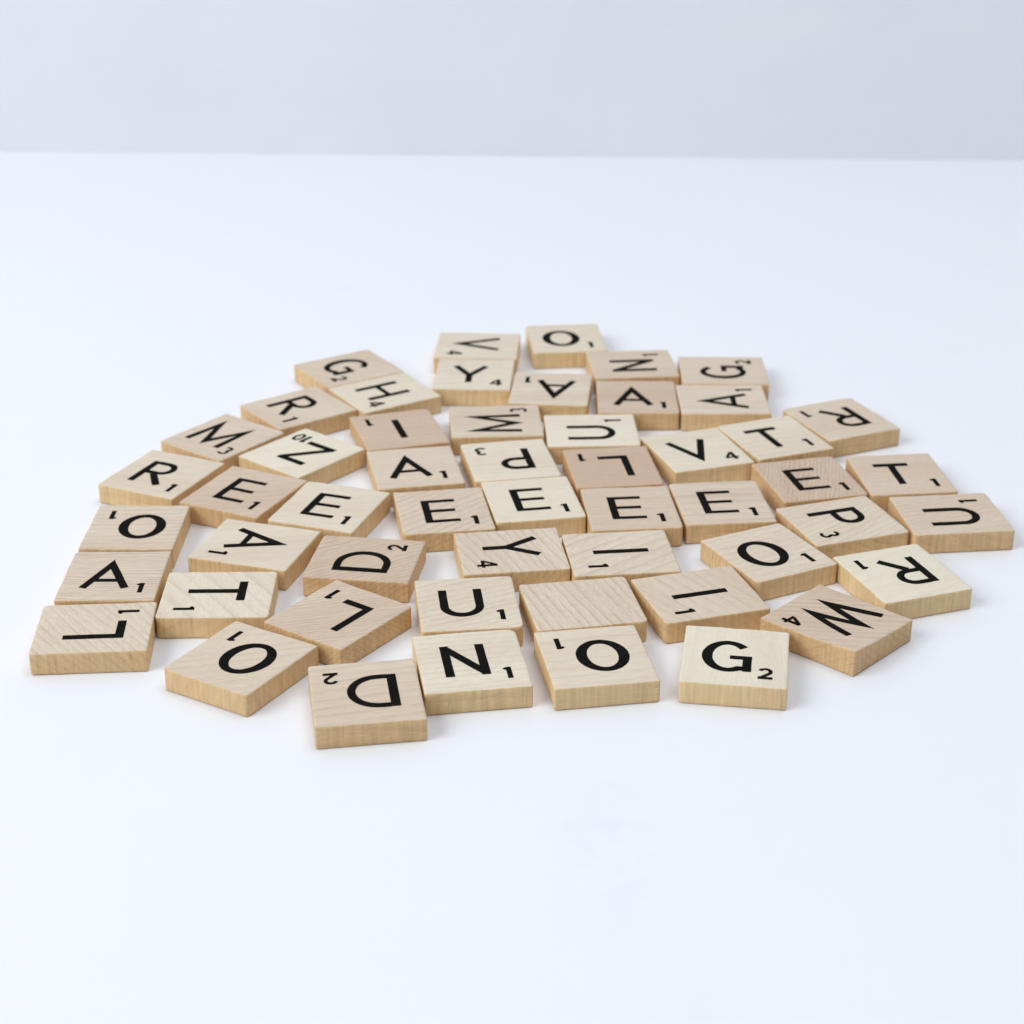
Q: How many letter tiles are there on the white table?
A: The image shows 53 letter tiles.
